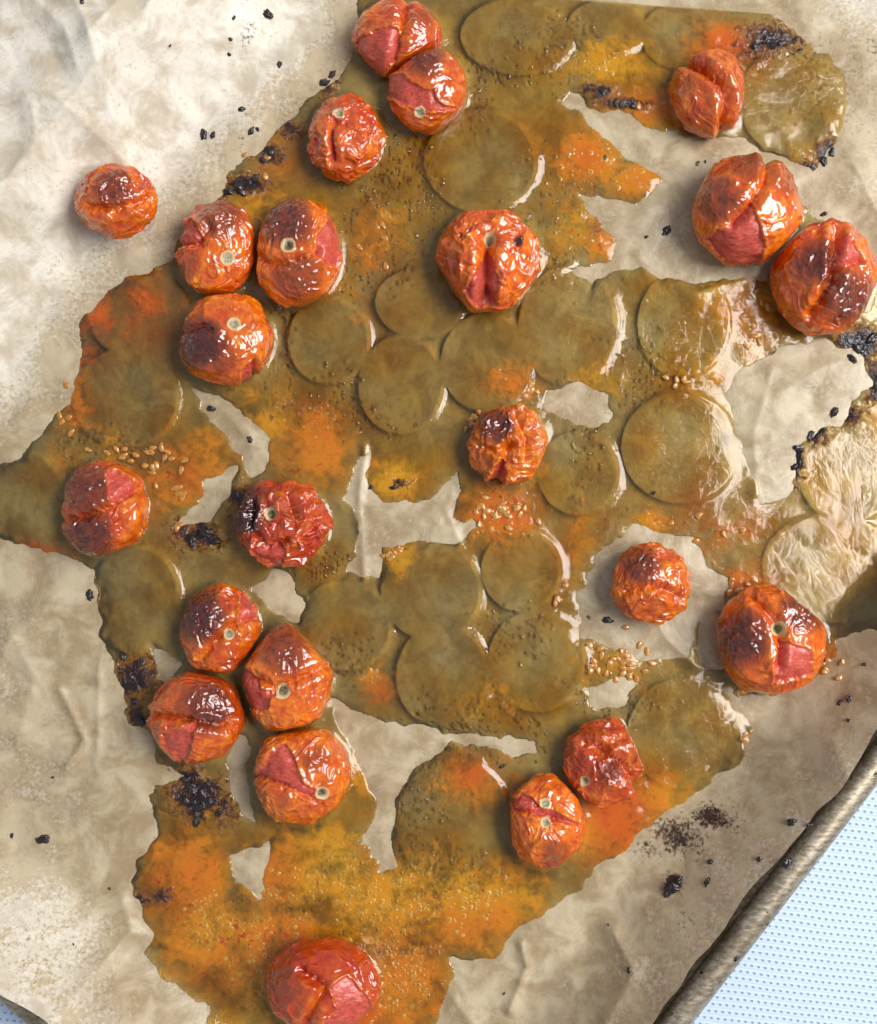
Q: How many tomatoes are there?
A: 23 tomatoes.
